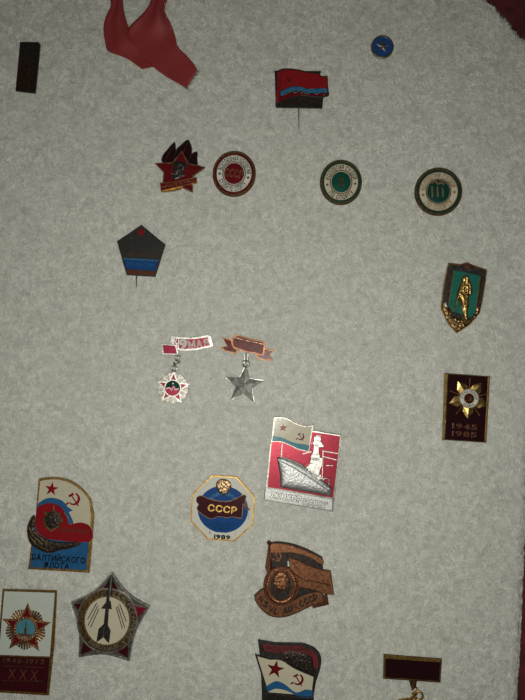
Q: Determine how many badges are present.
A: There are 20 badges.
